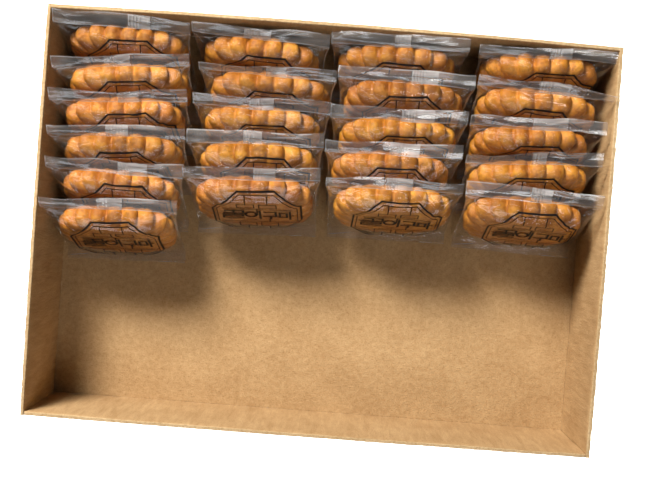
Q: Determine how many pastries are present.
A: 21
